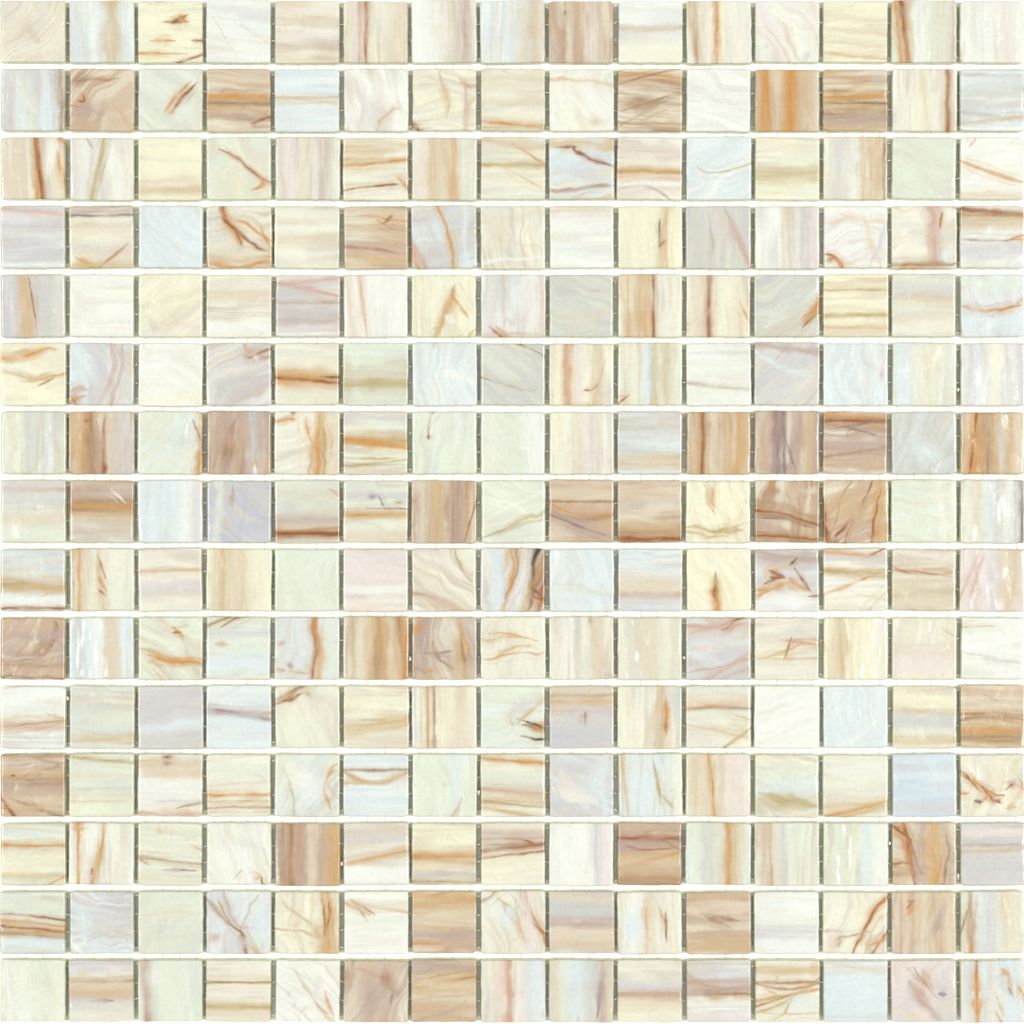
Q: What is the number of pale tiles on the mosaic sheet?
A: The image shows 193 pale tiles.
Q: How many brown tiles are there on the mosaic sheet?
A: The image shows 32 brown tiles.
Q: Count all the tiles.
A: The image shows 225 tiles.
